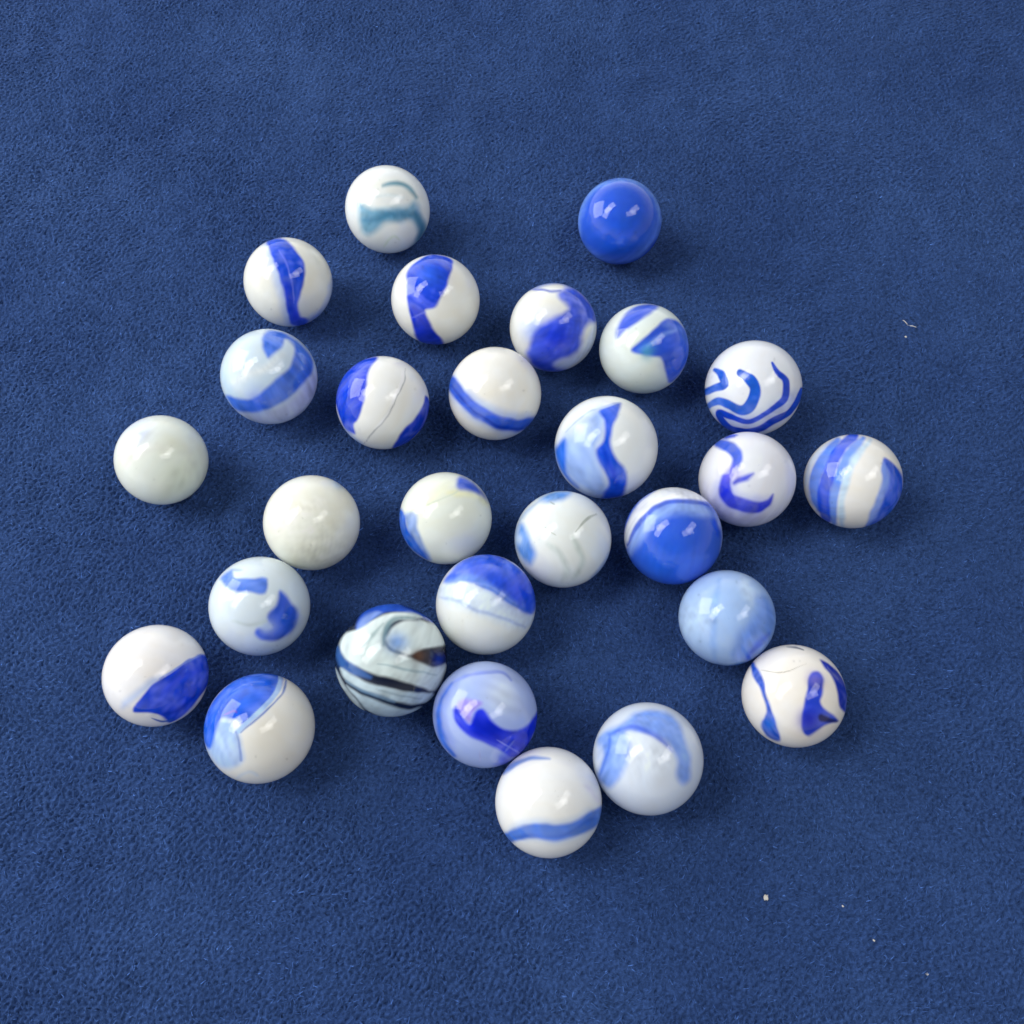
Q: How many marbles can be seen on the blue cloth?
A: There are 28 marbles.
